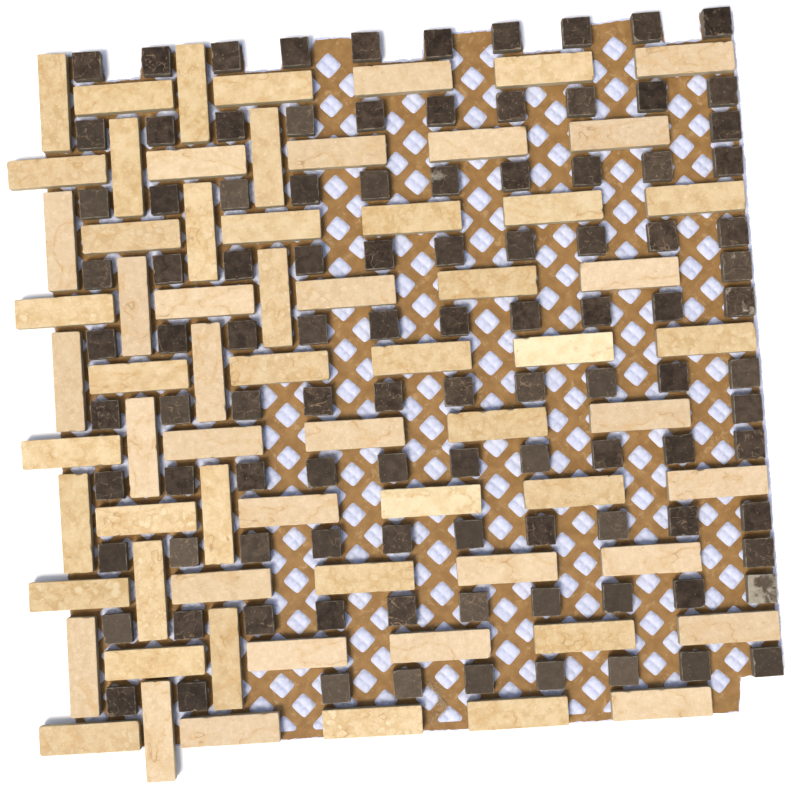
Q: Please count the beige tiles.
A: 67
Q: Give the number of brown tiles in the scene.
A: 103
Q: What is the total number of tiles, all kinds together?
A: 170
